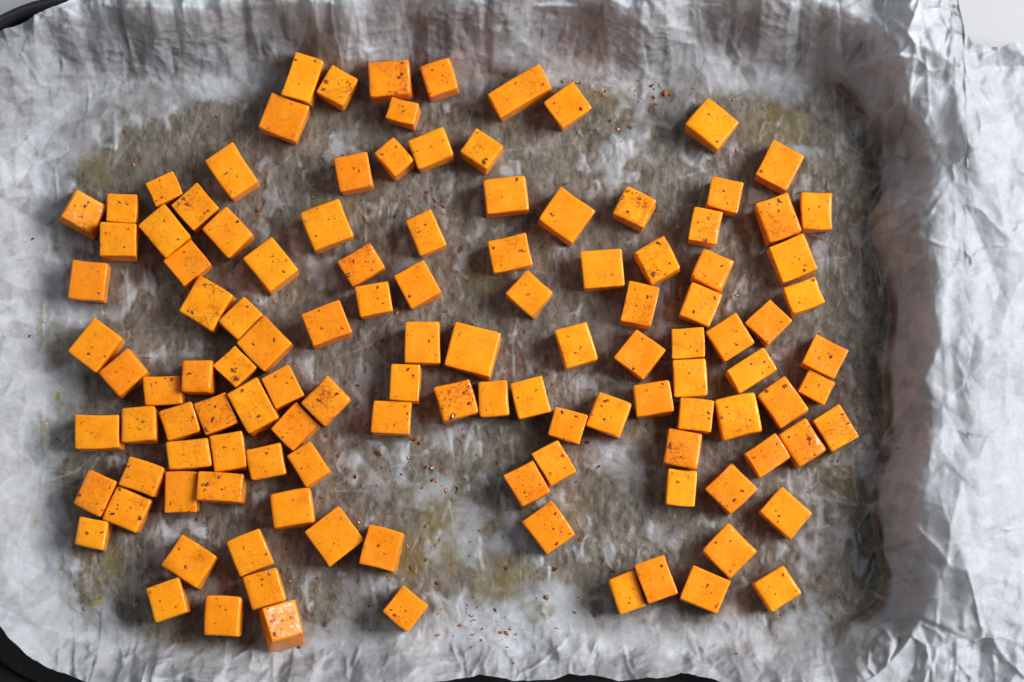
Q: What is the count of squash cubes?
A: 120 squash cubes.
